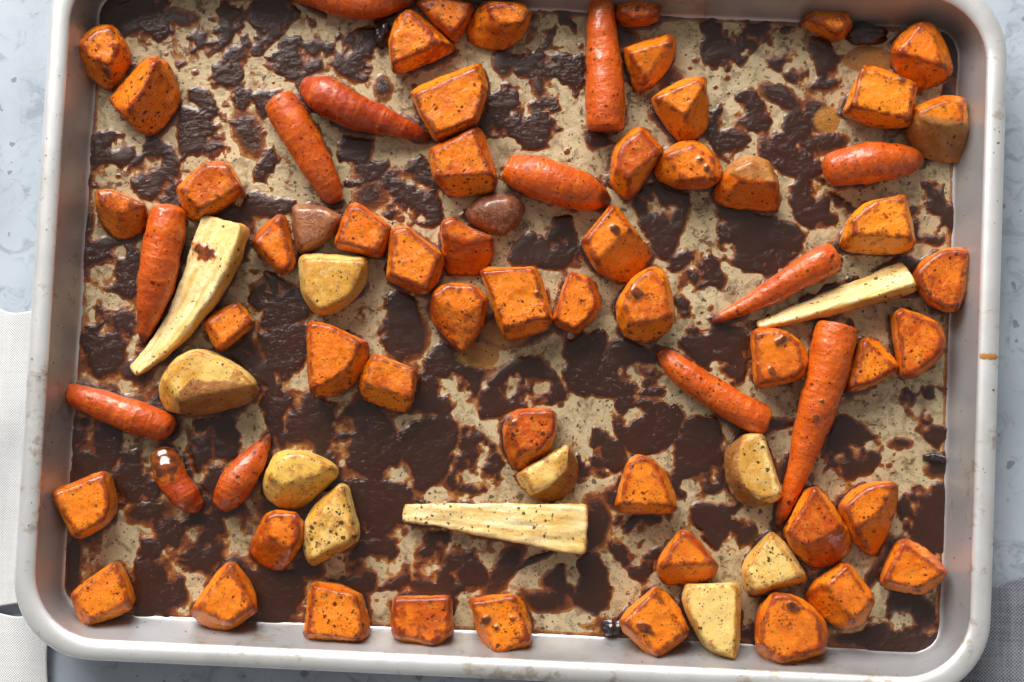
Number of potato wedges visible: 10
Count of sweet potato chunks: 52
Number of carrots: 13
